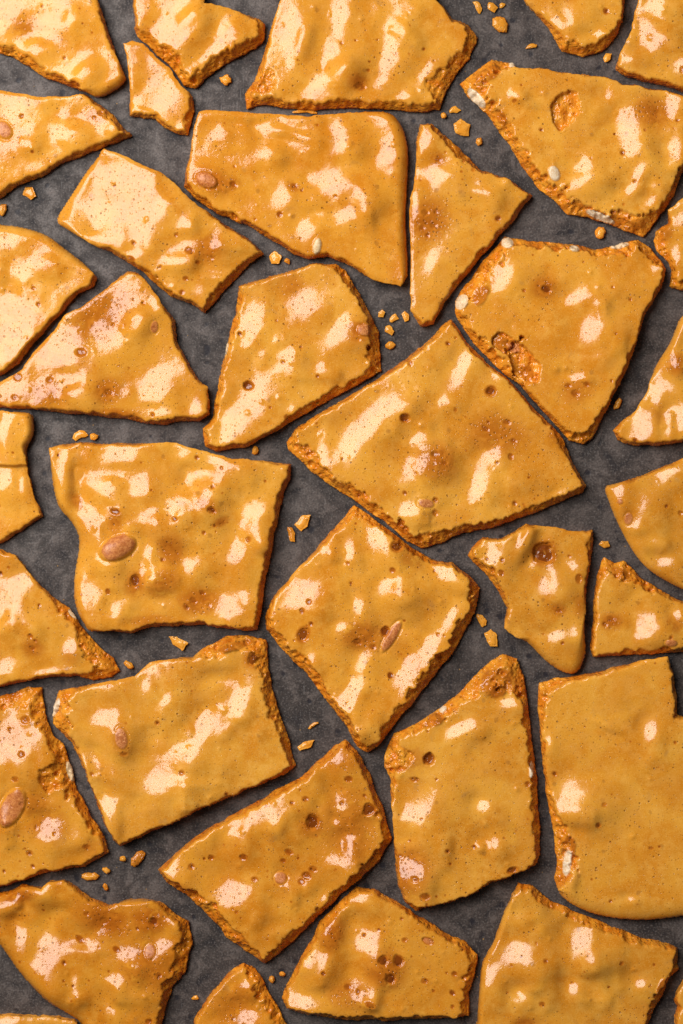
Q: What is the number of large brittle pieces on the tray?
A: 36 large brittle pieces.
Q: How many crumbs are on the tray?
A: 43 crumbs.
